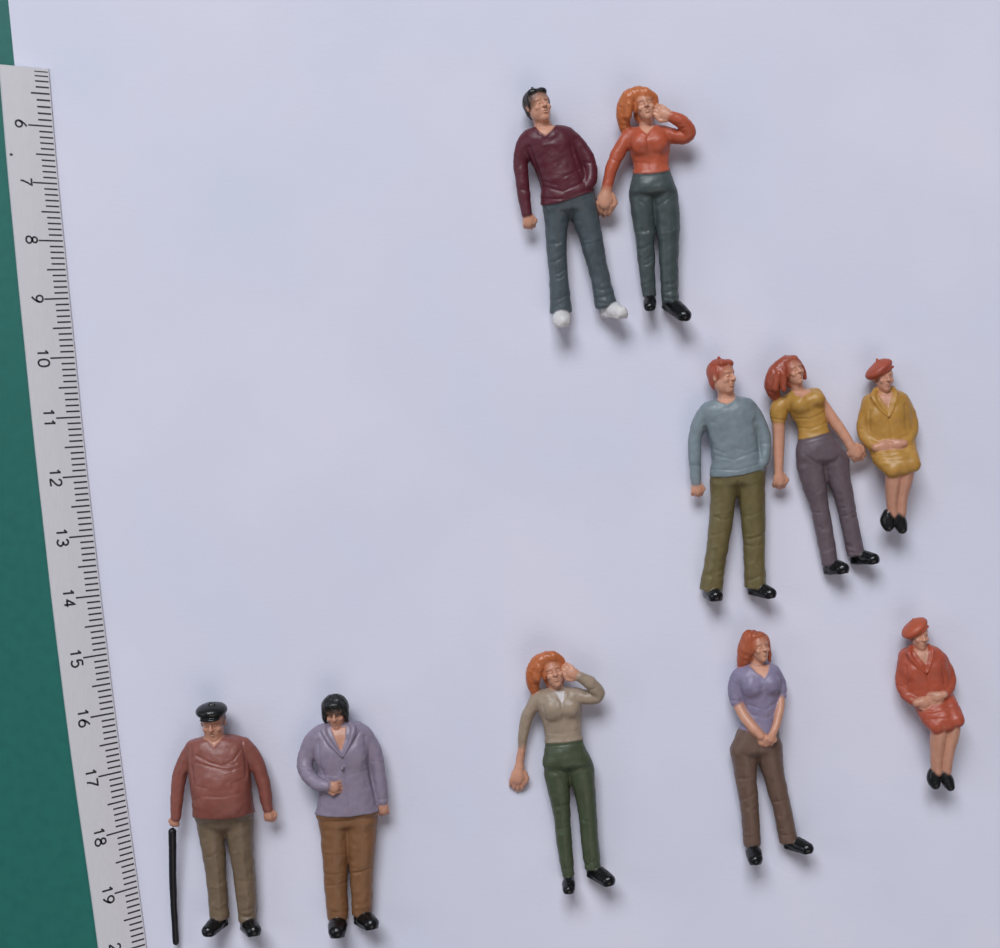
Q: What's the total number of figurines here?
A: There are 10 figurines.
